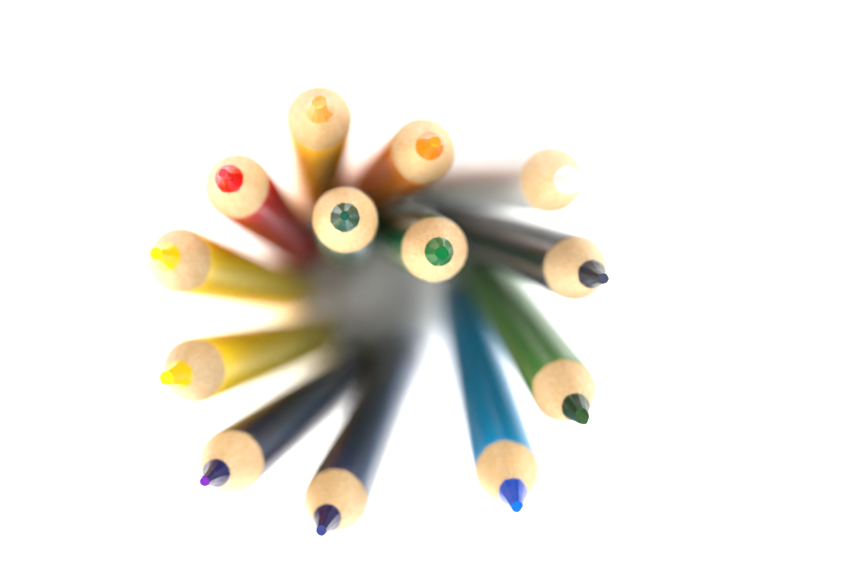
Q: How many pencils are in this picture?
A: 13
